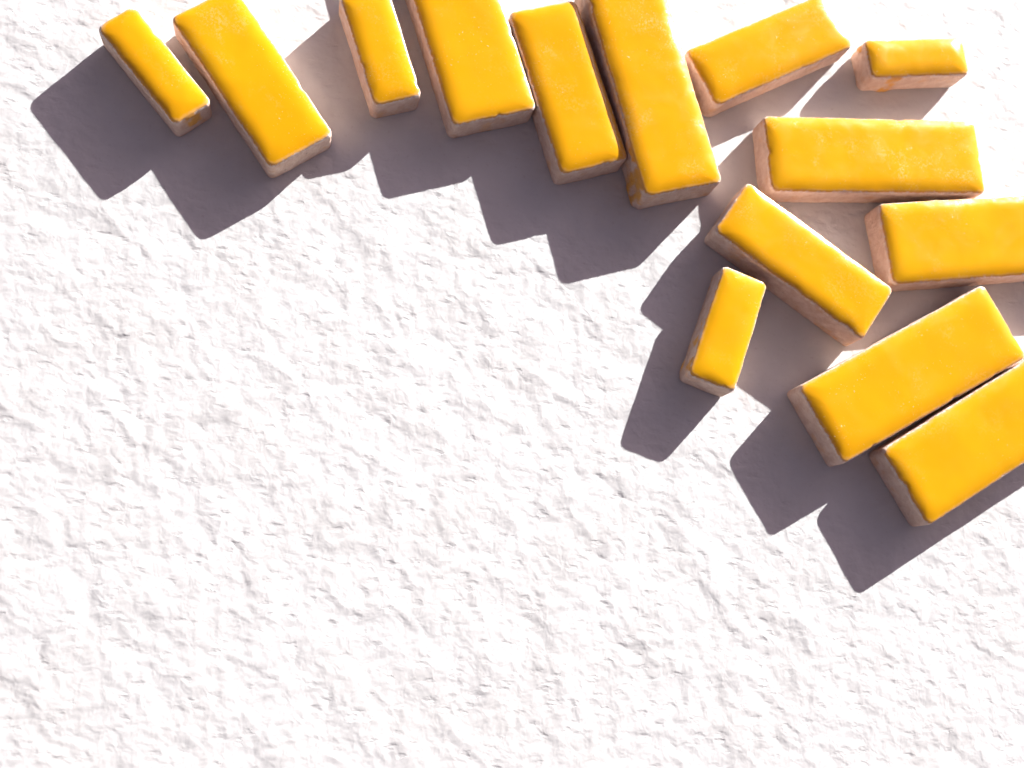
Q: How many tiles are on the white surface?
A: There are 14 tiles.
